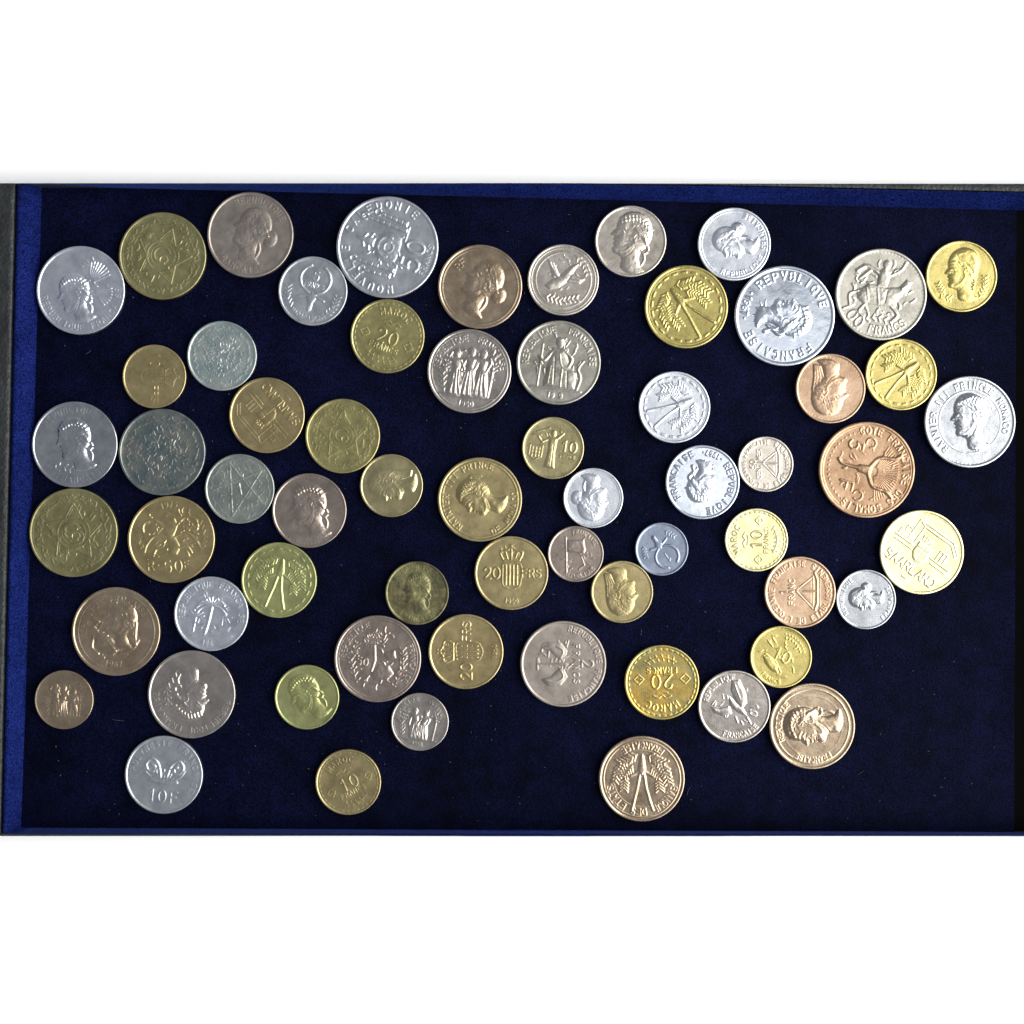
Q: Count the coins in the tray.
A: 63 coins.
